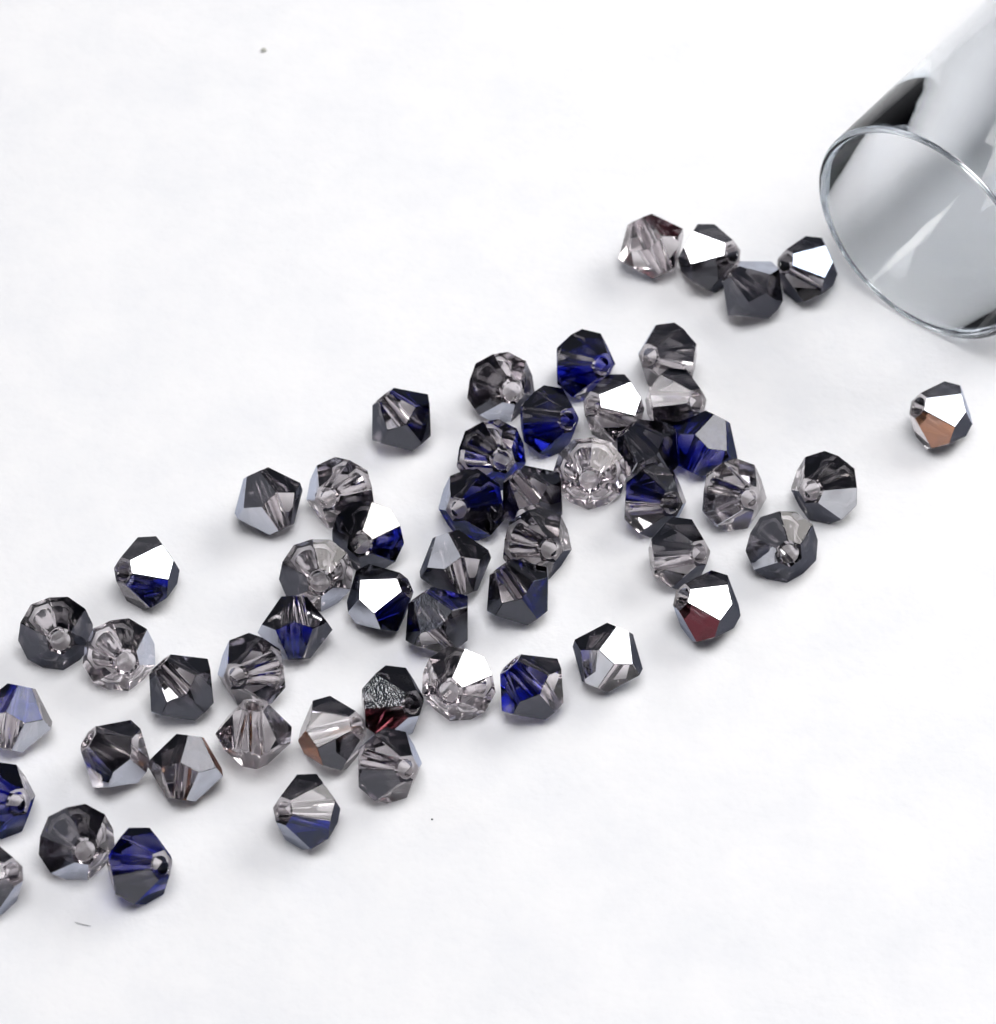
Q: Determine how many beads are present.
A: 54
